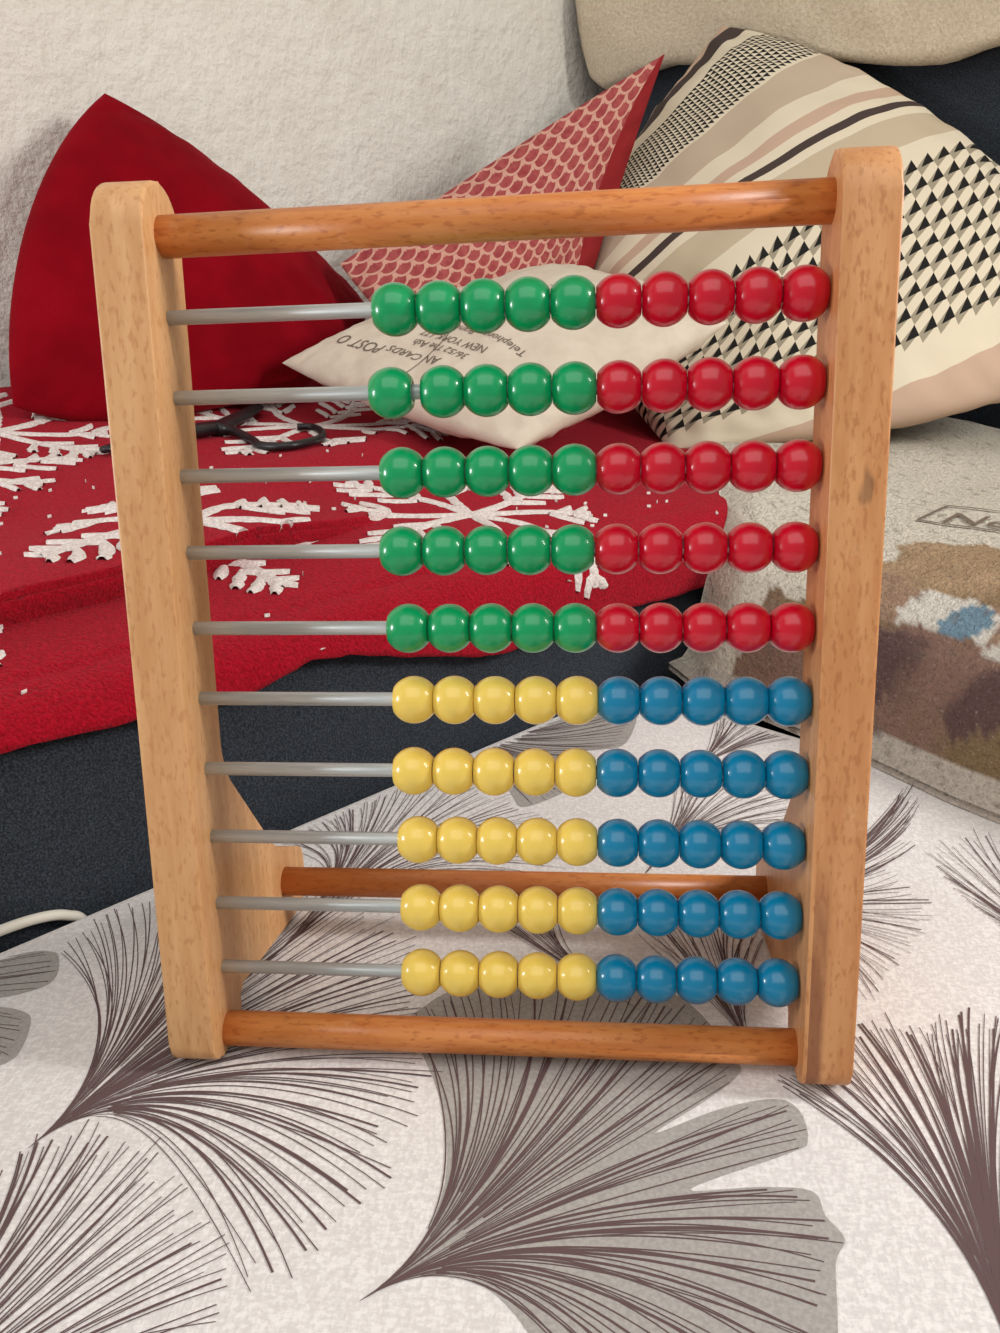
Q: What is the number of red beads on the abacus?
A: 25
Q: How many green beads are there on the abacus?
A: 25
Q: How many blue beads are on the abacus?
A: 25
